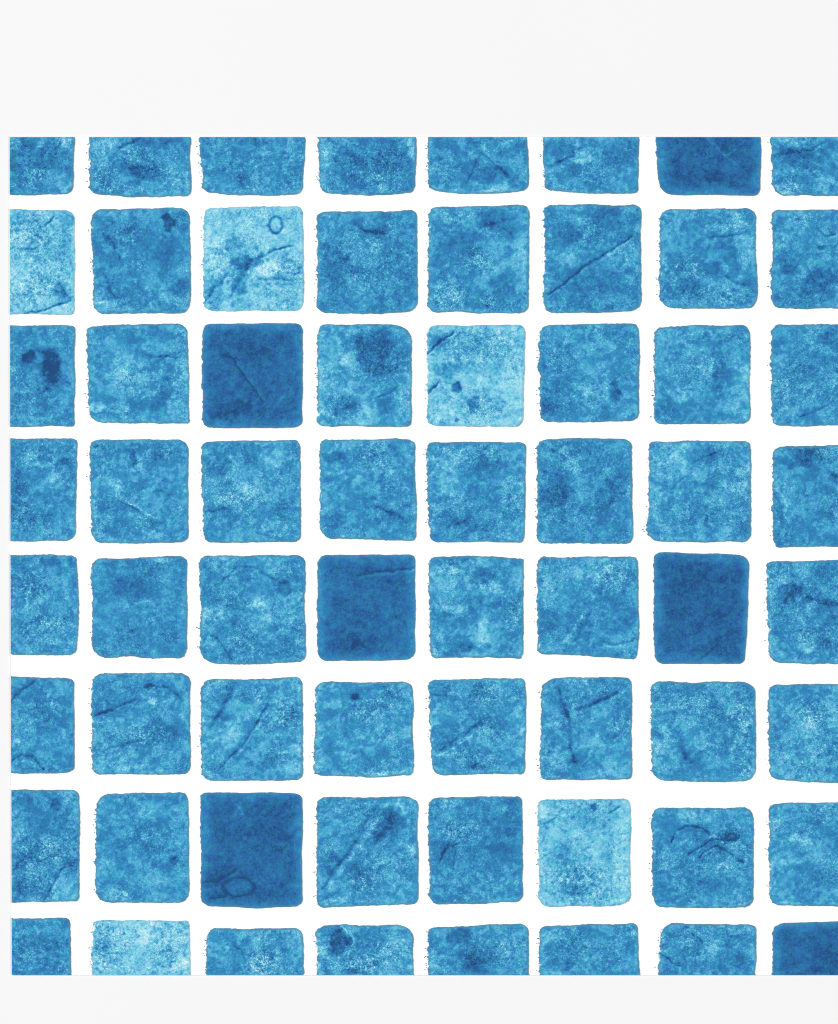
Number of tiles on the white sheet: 64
